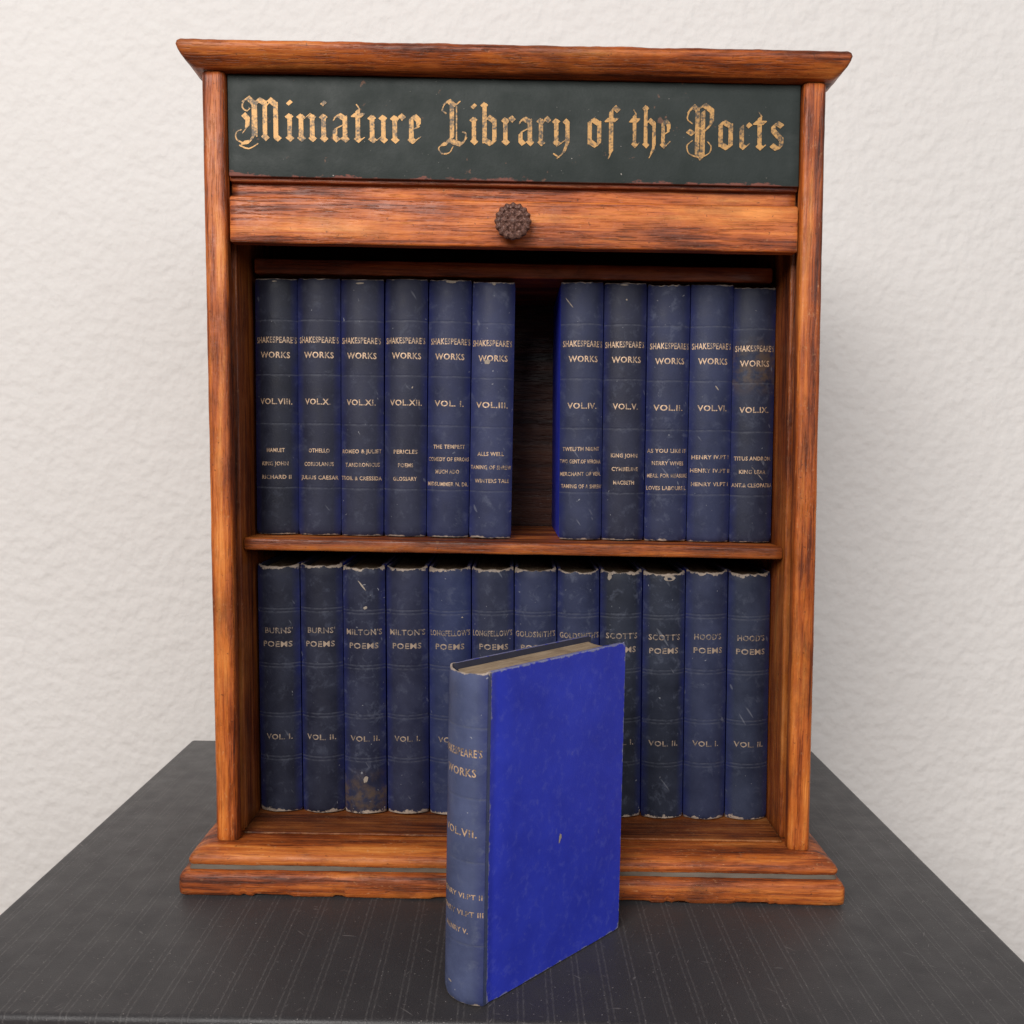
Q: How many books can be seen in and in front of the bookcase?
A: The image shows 24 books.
